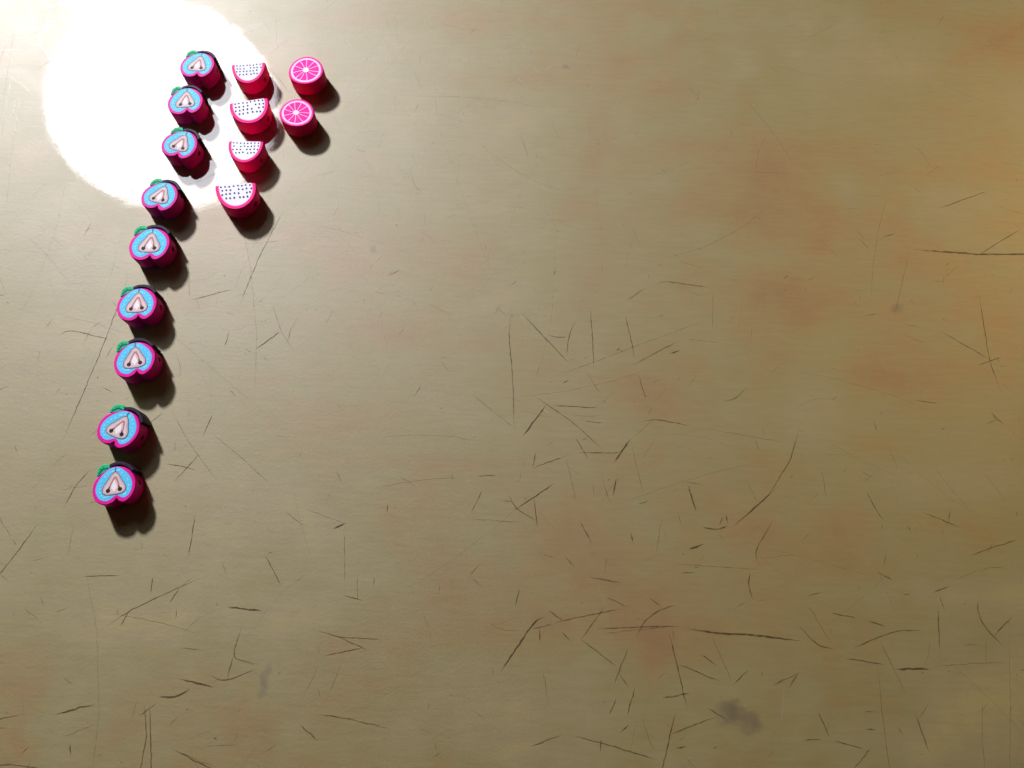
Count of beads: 15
